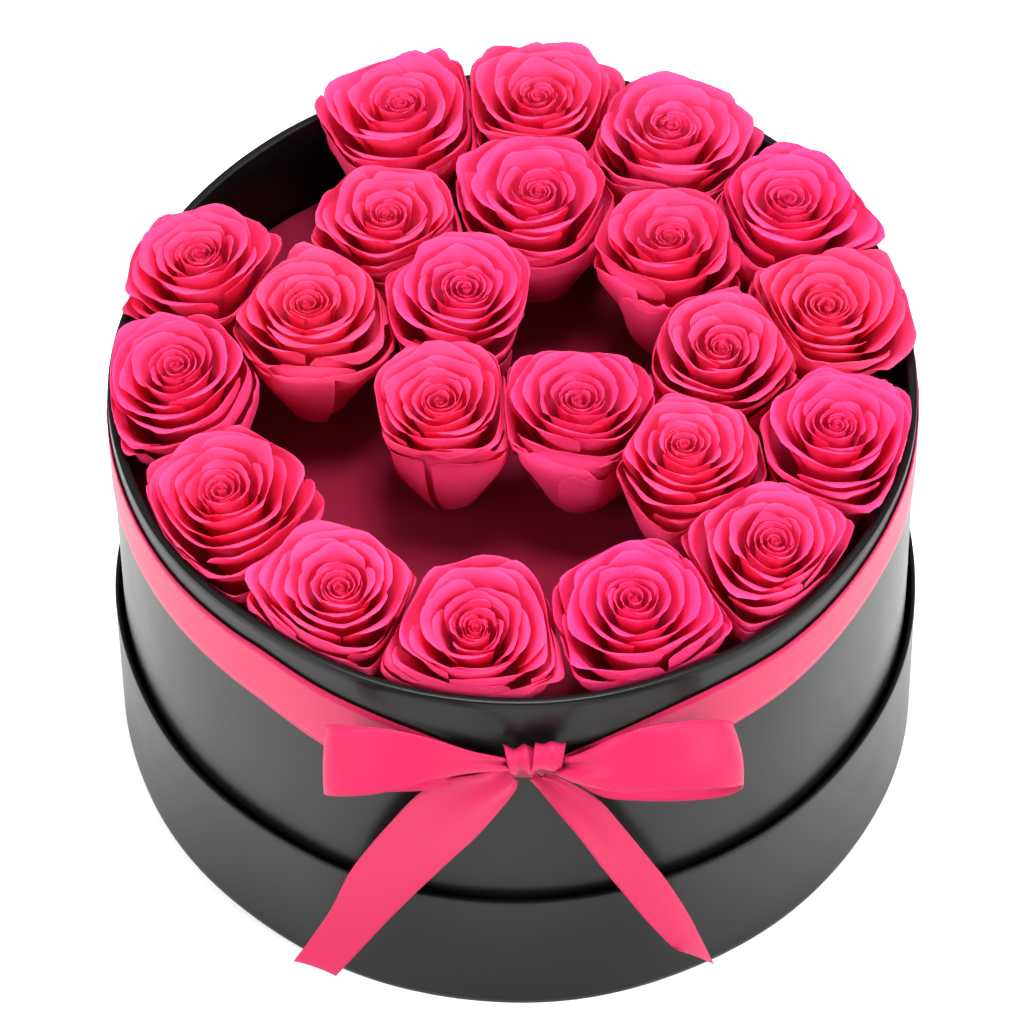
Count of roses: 22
